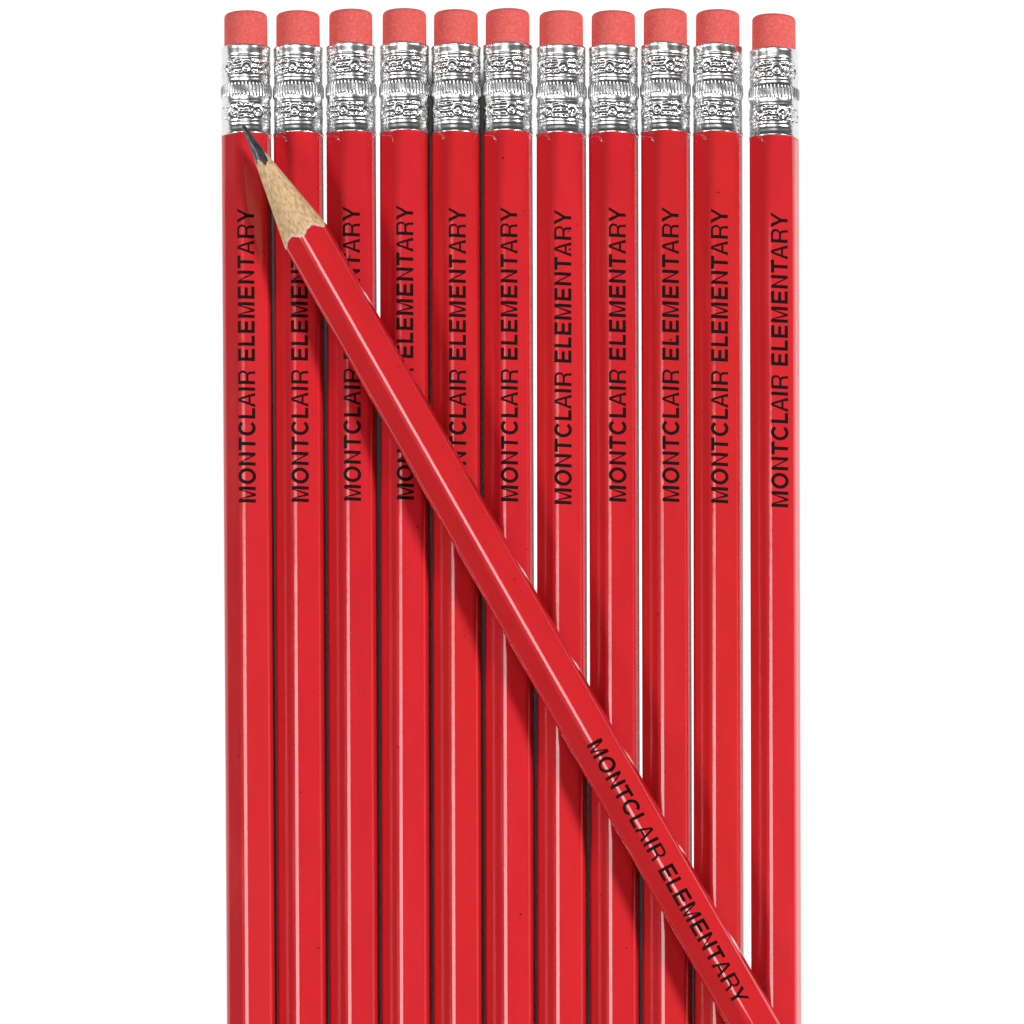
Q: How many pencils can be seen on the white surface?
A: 12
